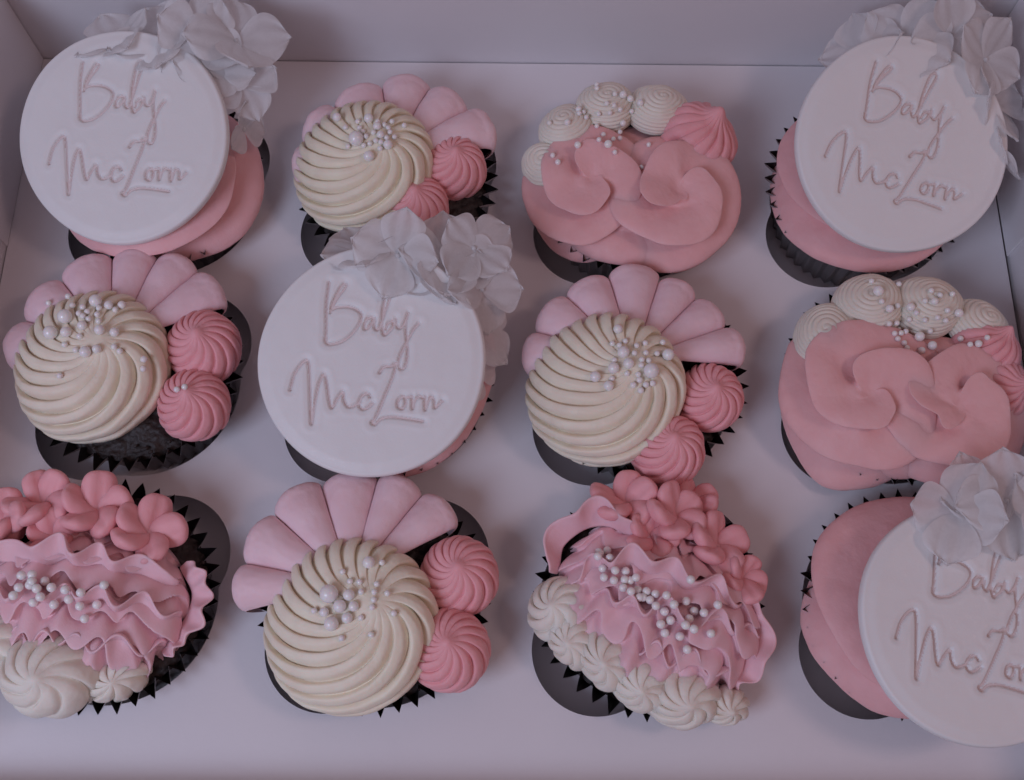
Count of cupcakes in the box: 12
